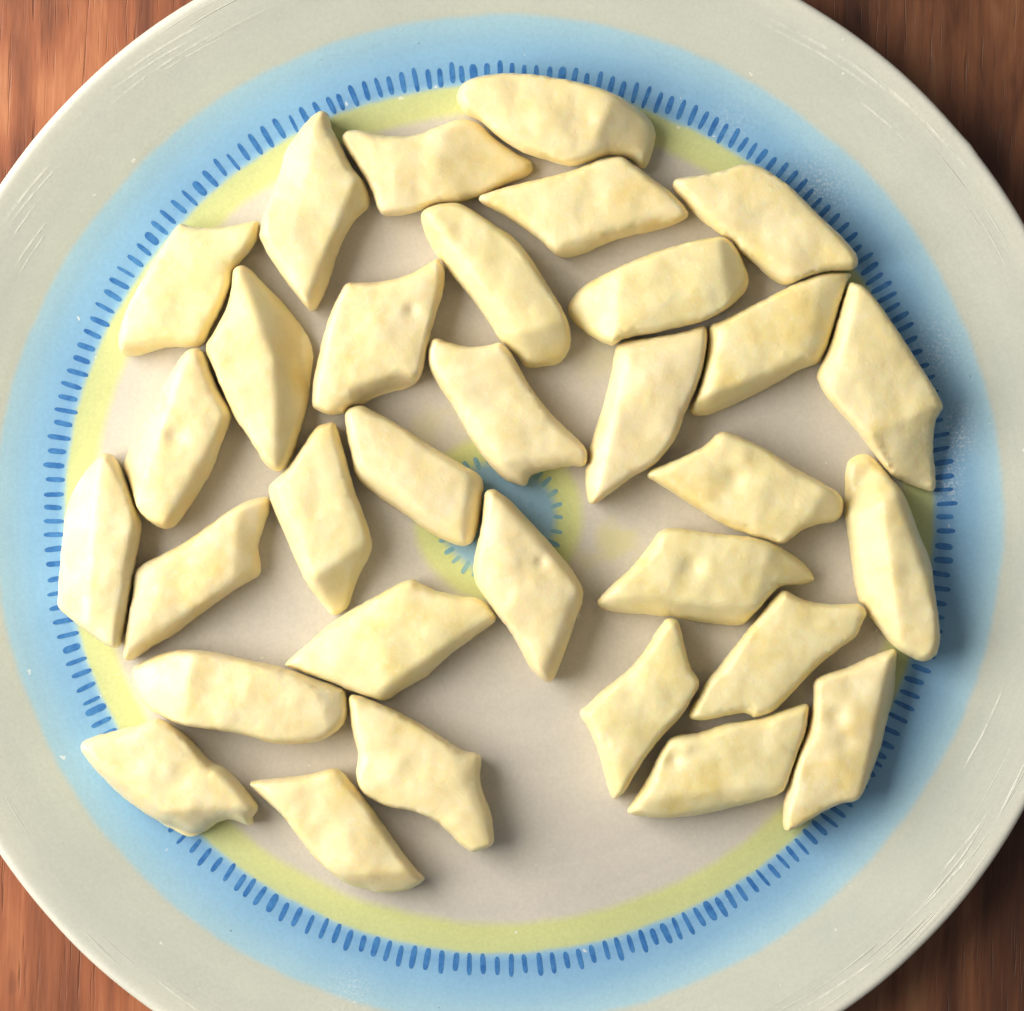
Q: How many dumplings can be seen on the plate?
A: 32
